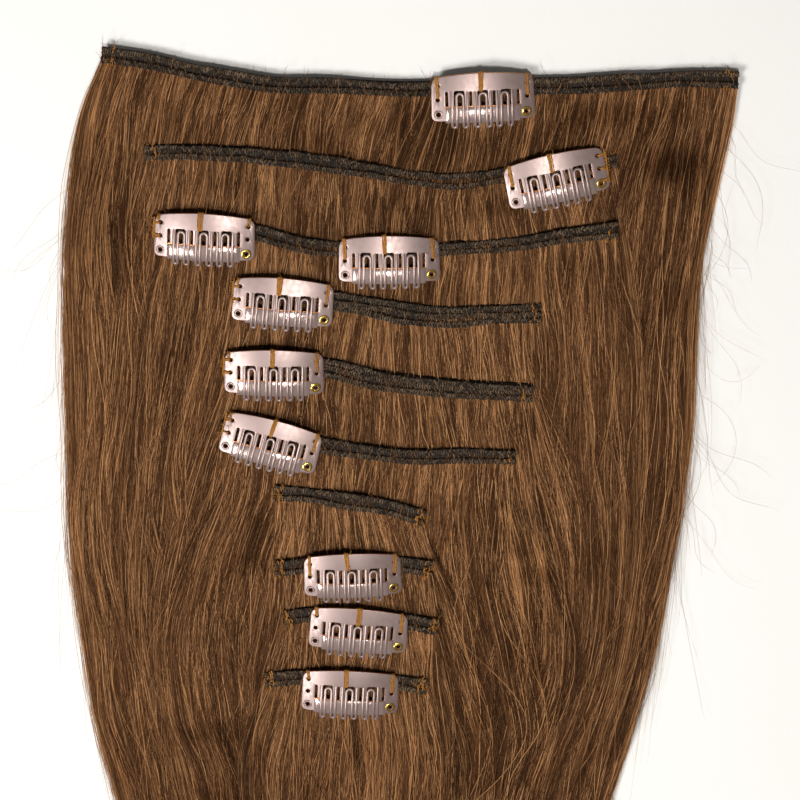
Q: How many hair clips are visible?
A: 10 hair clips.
